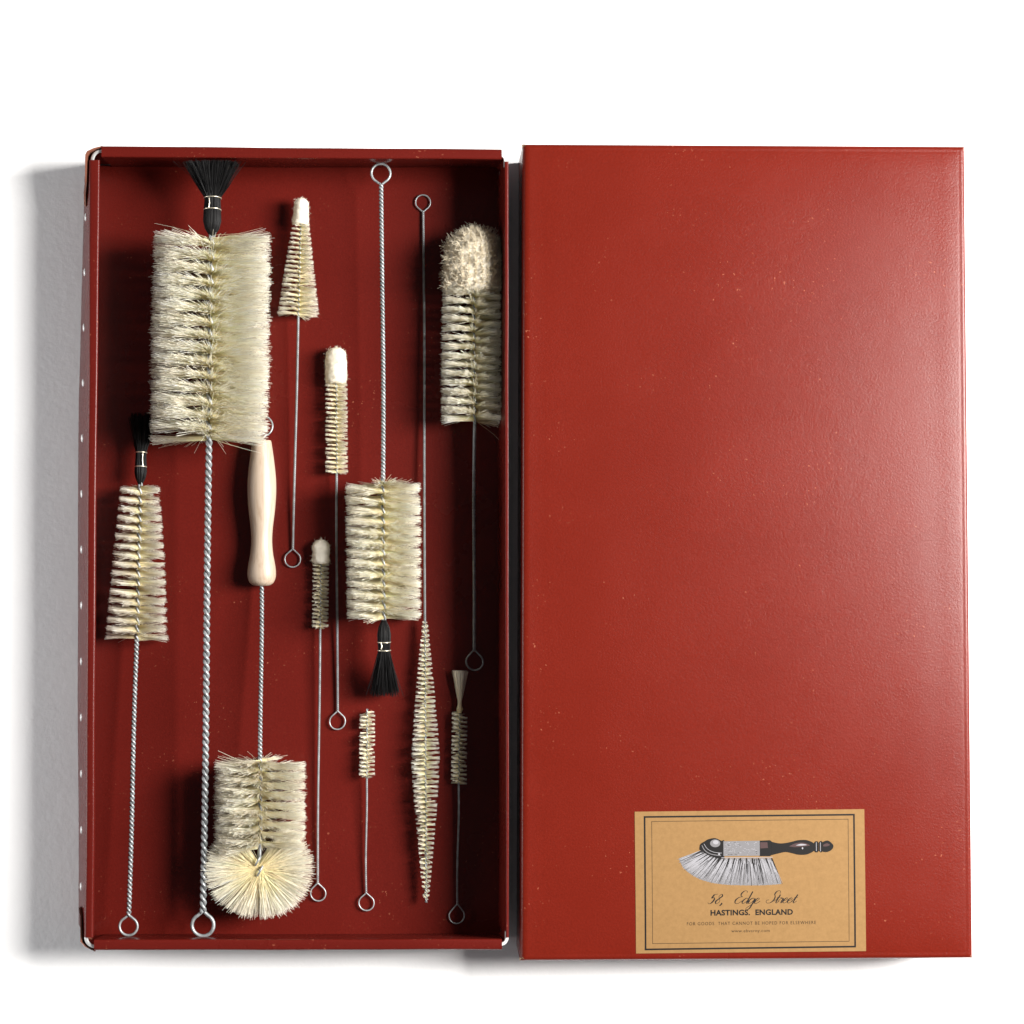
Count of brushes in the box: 11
